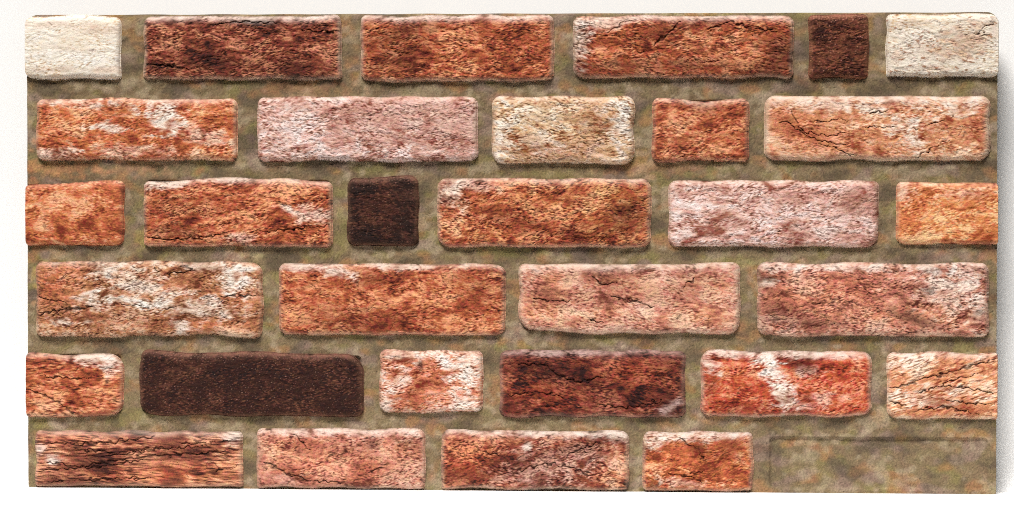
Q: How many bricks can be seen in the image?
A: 31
